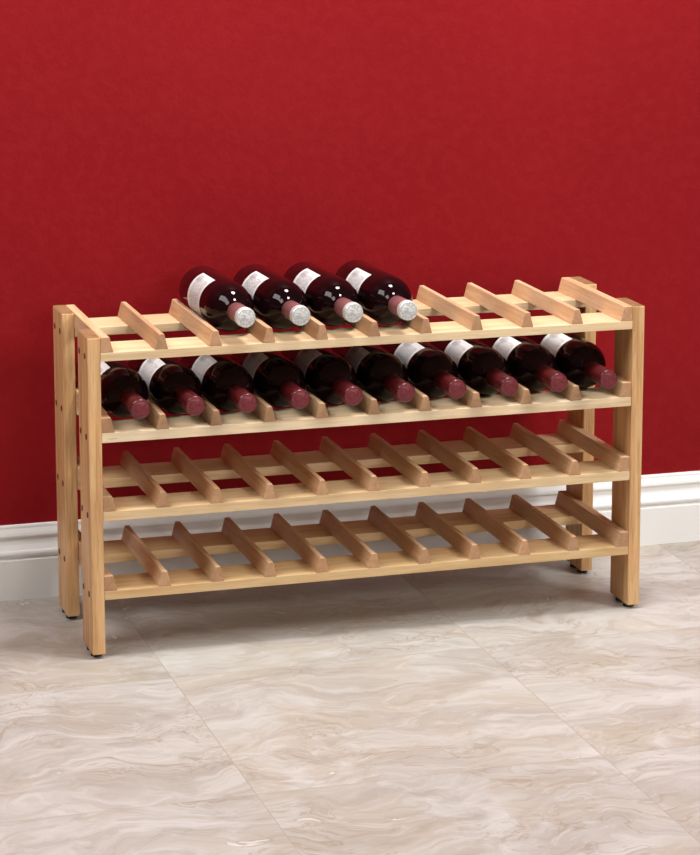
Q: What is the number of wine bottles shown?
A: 14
